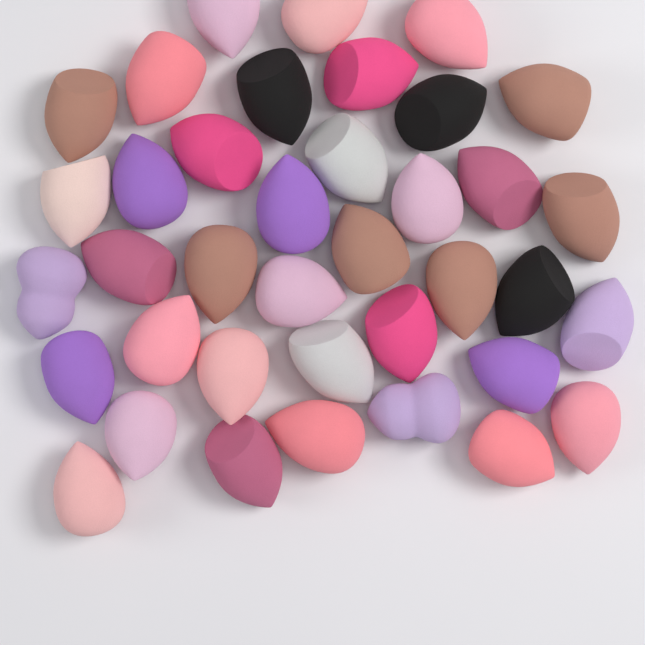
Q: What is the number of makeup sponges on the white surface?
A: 38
